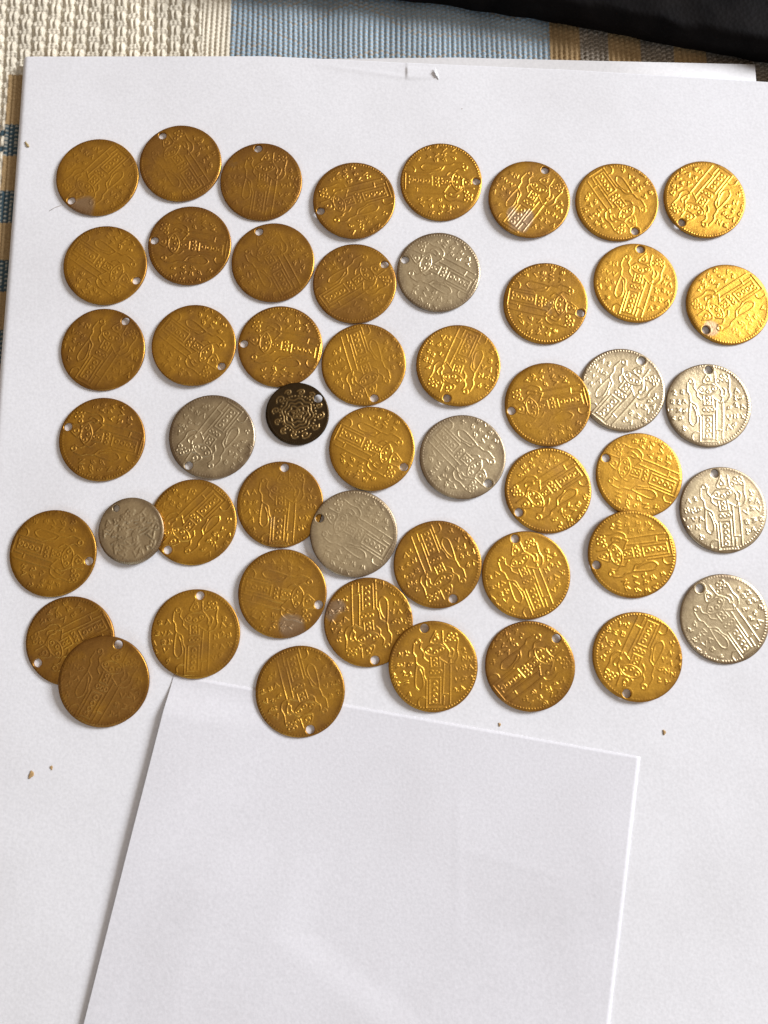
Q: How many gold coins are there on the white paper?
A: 40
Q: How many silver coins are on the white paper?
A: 9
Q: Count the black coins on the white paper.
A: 1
